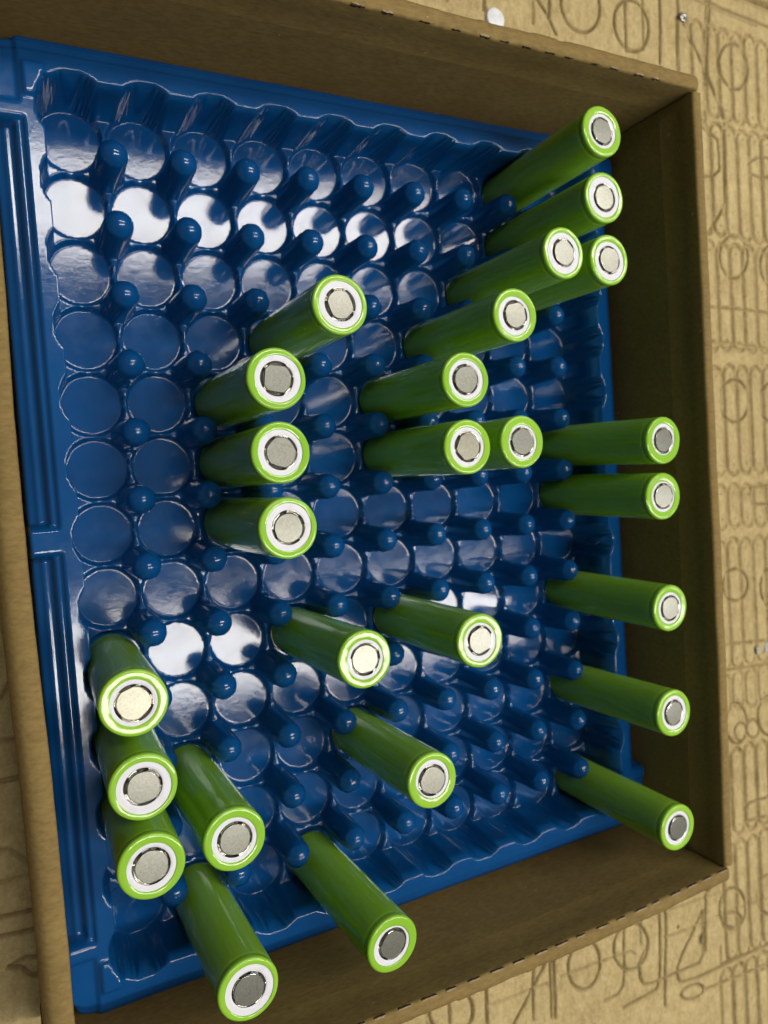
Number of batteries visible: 26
